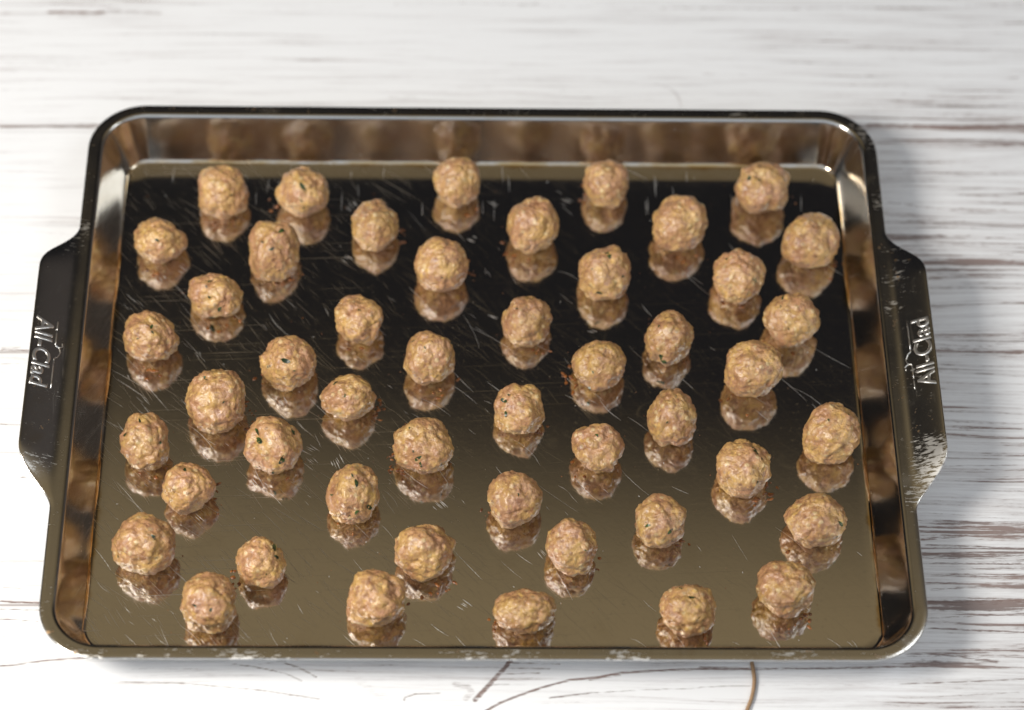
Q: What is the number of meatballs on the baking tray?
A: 48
